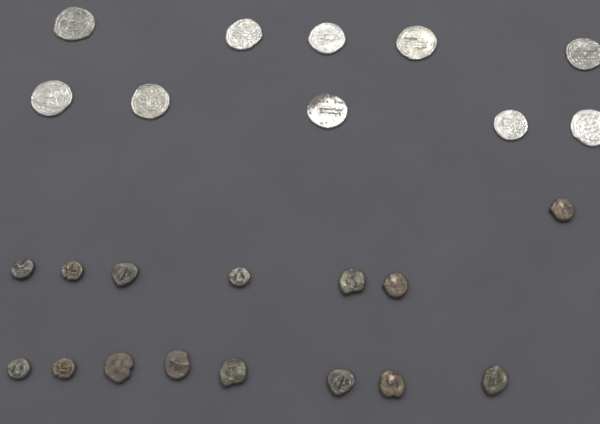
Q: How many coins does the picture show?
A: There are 25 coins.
